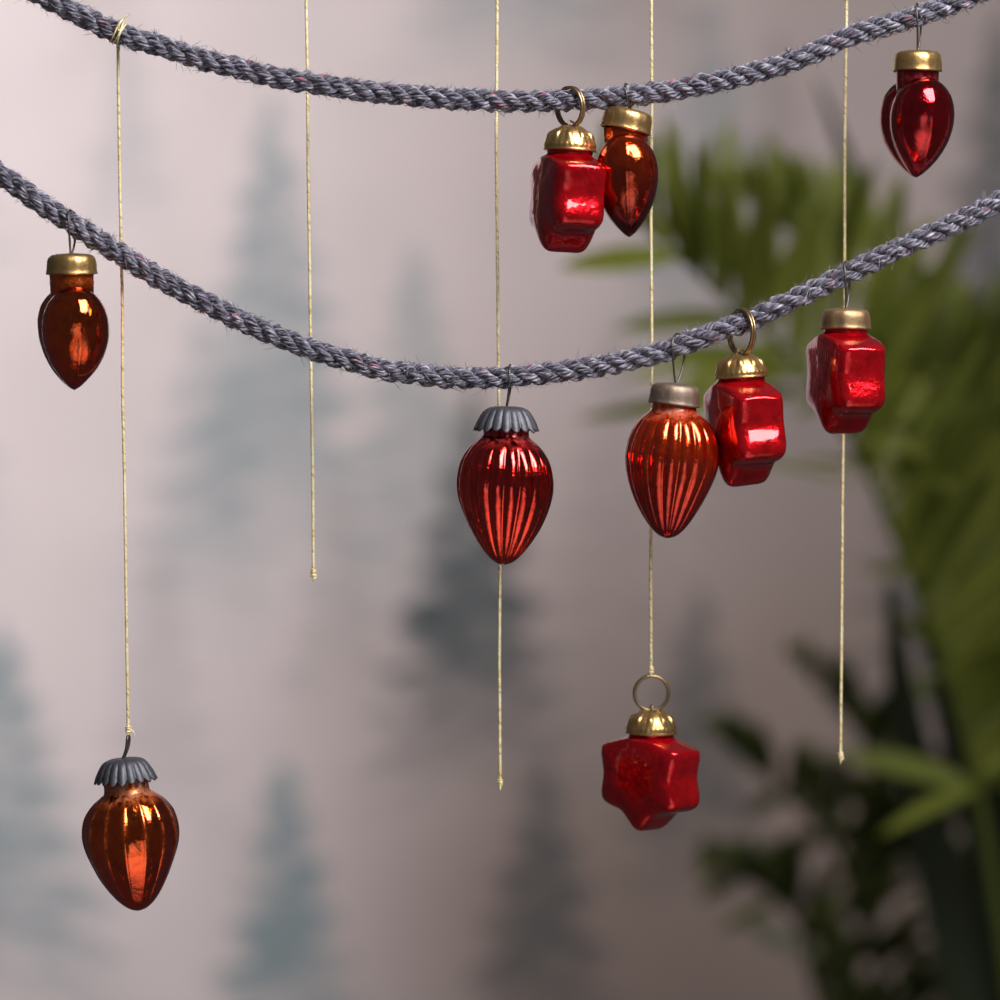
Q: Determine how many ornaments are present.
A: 10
